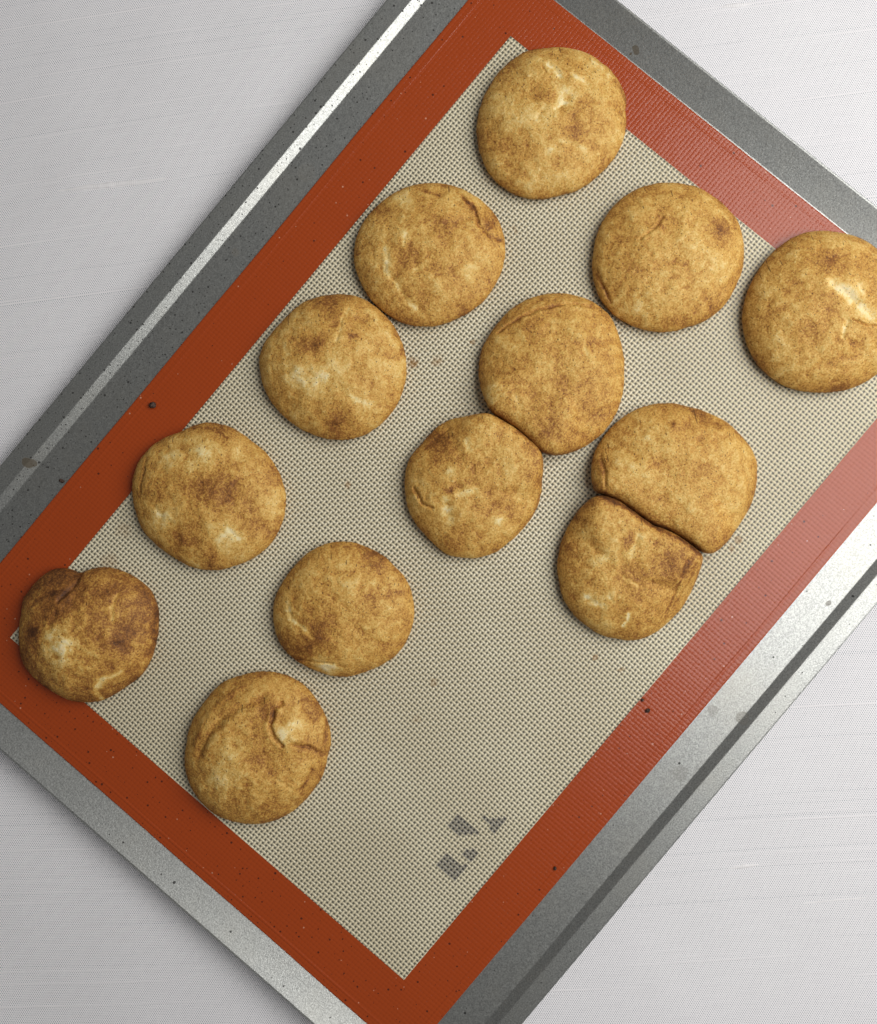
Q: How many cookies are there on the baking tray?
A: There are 13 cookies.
